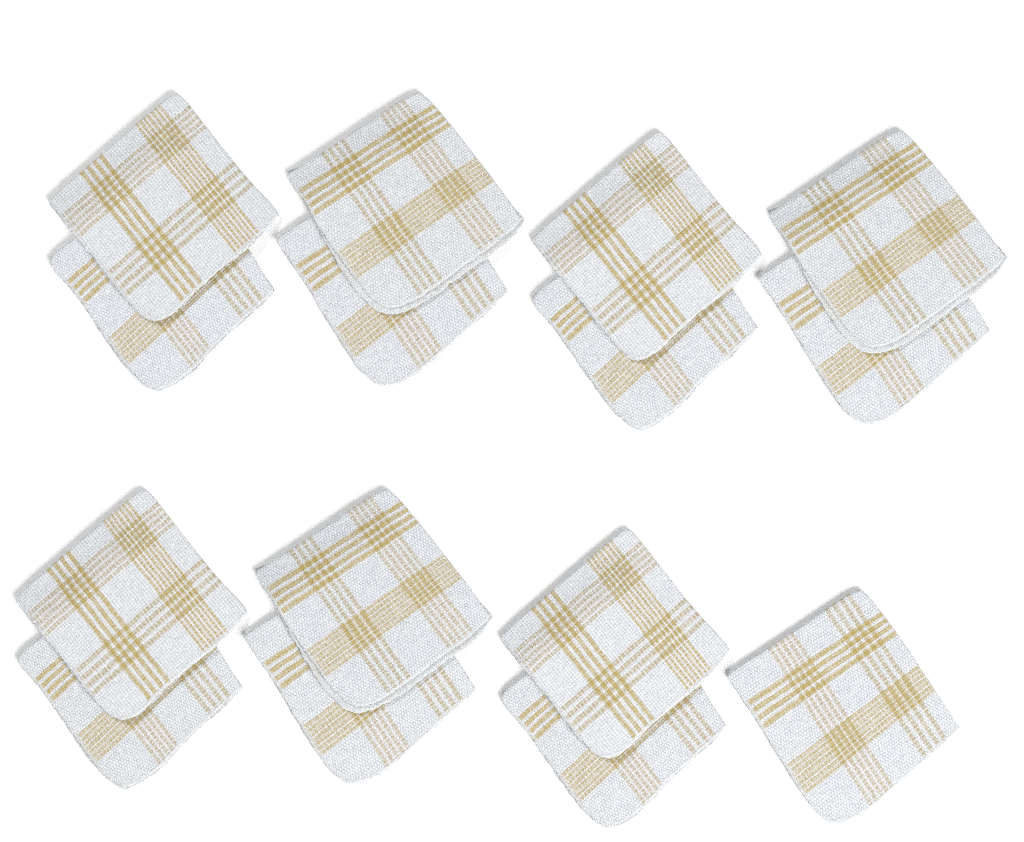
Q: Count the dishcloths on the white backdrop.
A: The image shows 15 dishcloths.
